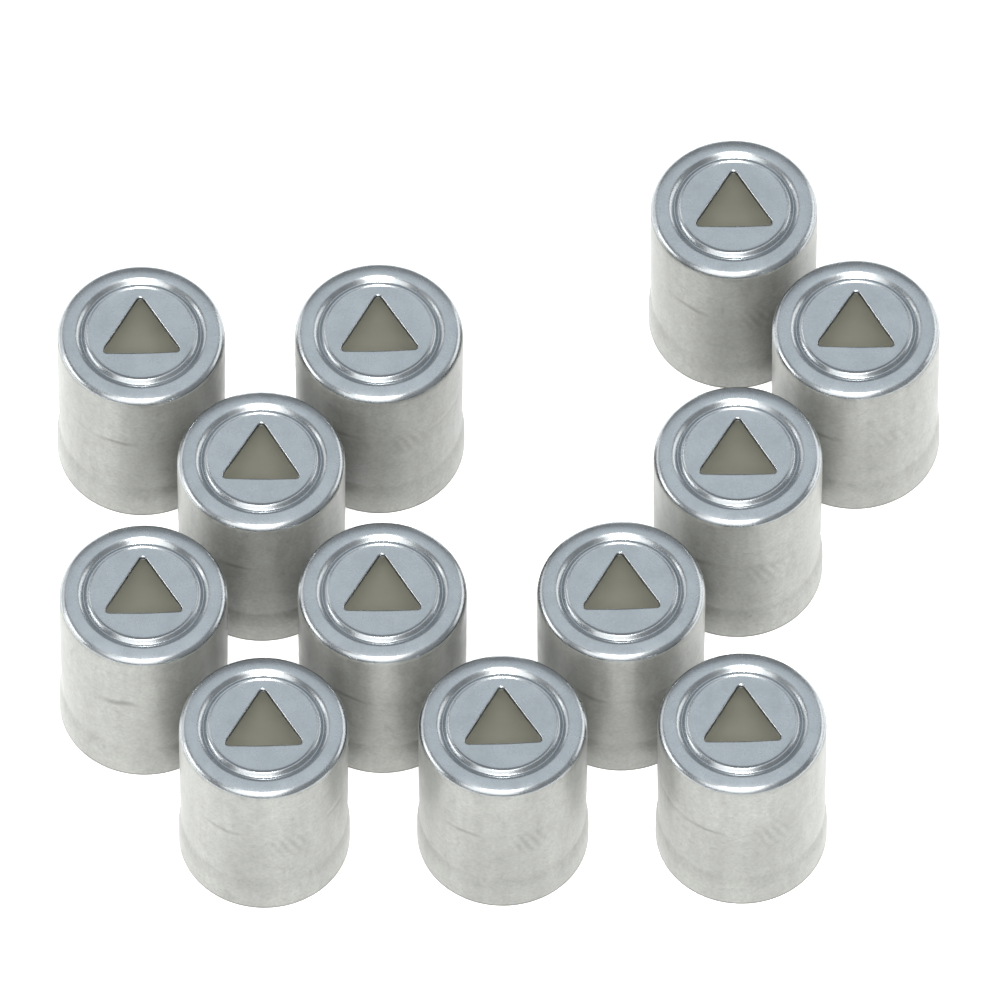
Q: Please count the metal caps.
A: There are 12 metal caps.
